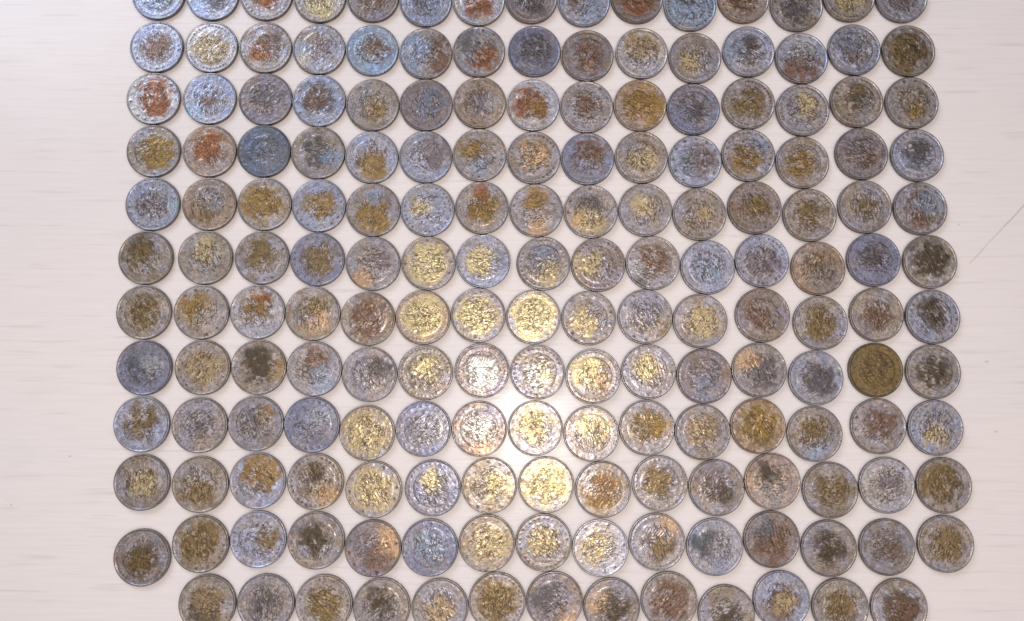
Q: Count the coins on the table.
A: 178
